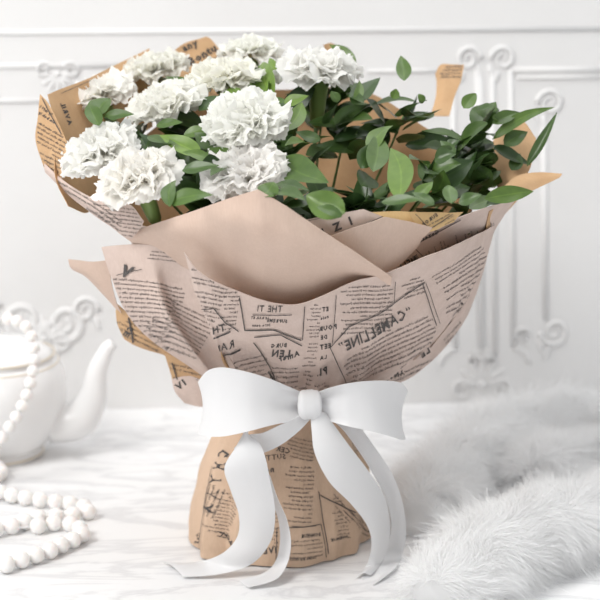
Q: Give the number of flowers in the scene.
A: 10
